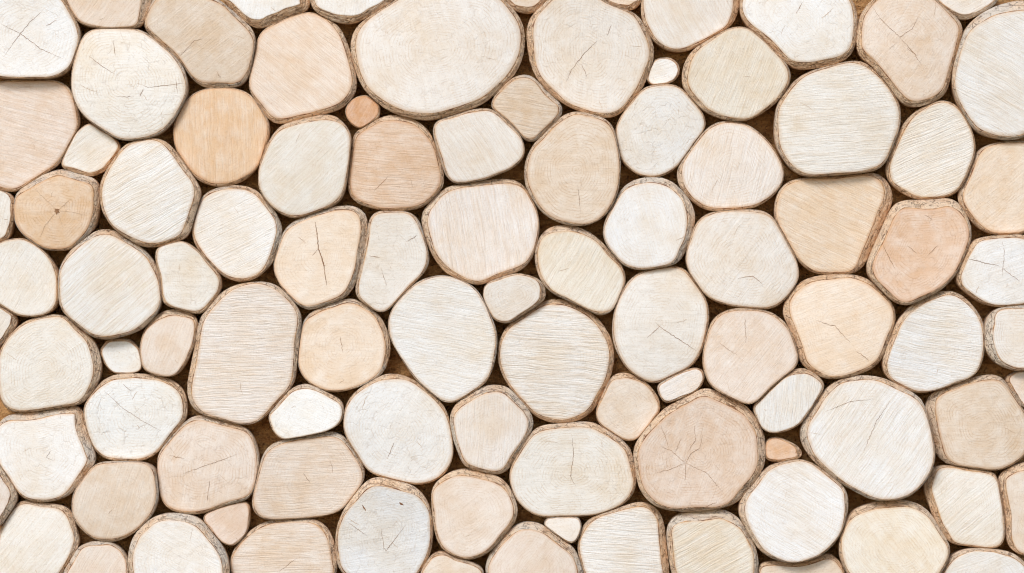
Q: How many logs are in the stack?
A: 98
